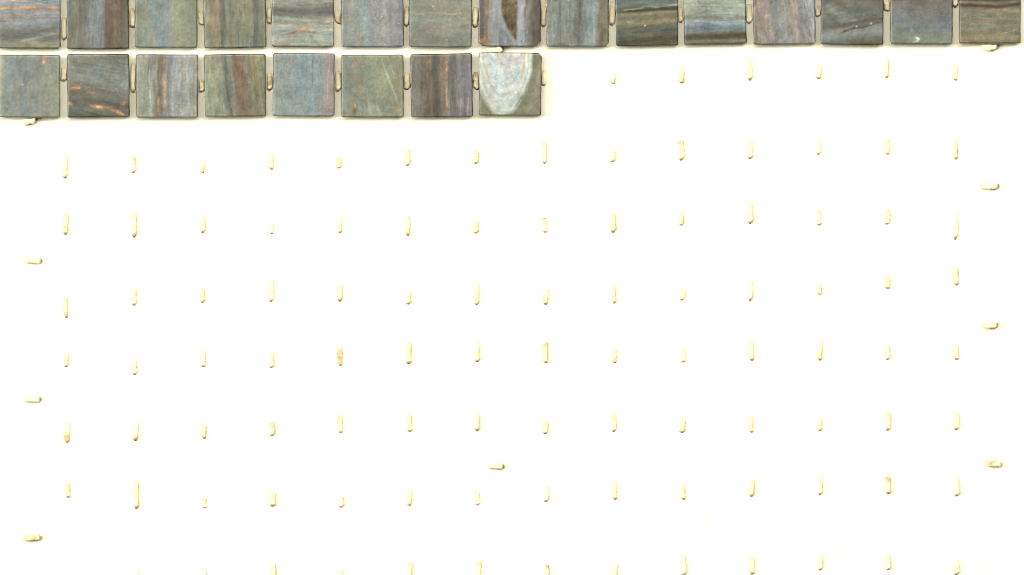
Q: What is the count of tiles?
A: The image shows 23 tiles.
